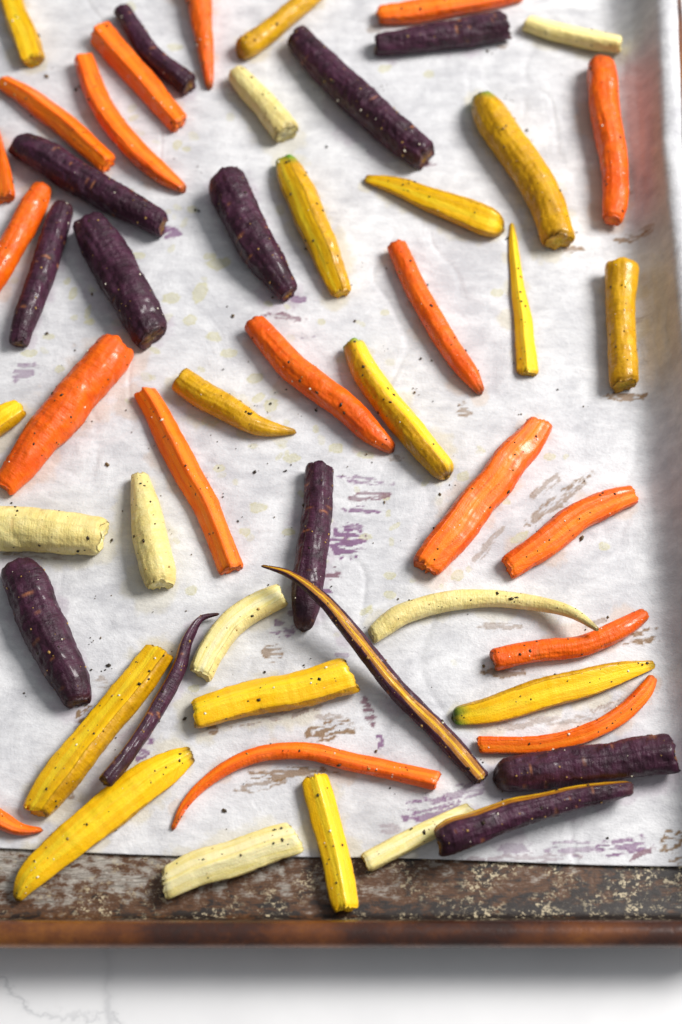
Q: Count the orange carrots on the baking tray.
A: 18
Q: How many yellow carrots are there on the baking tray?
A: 15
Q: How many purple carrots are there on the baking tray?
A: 13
